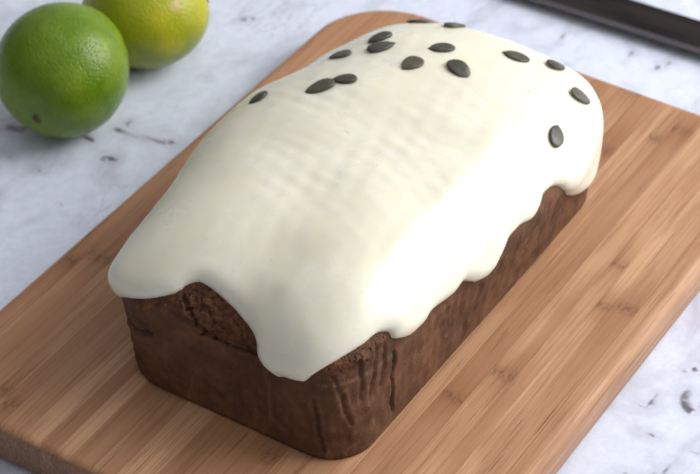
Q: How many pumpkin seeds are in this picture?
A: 15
